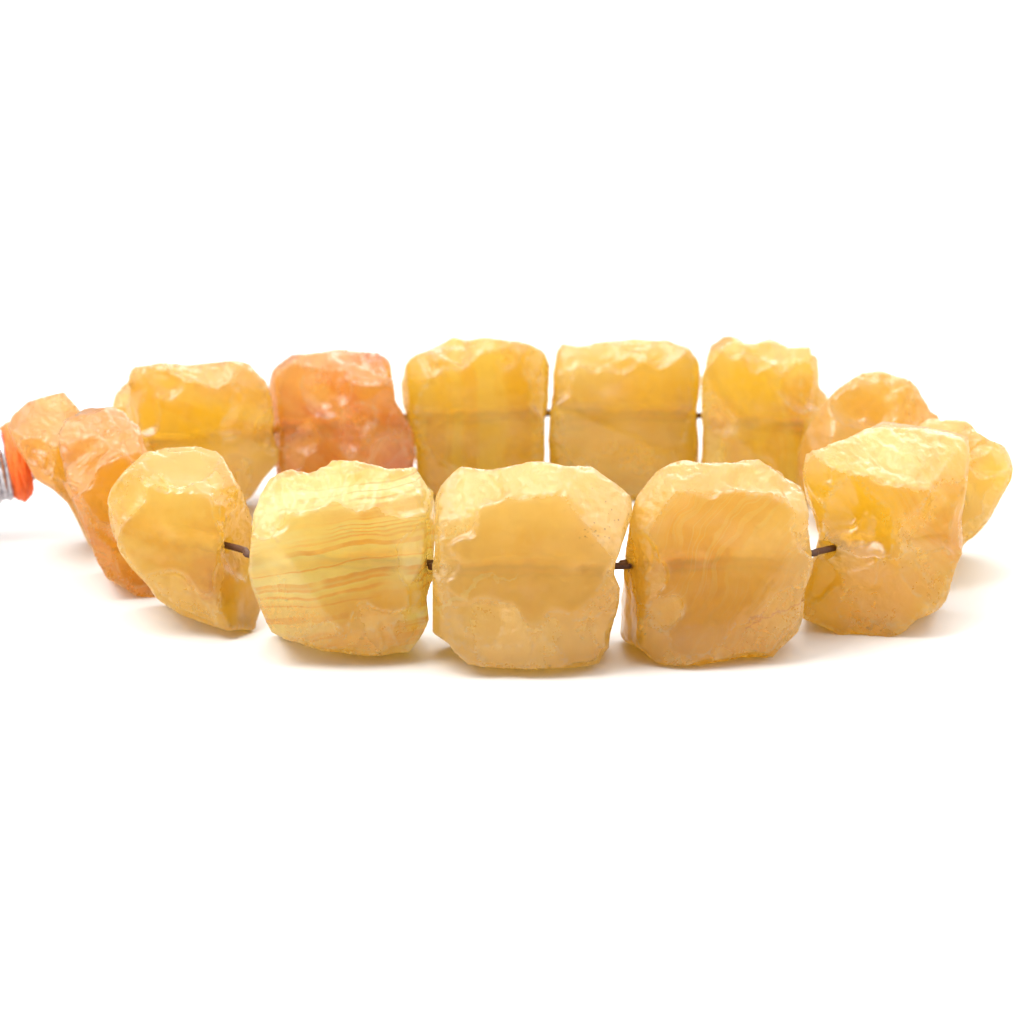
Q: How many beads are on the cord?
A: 14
